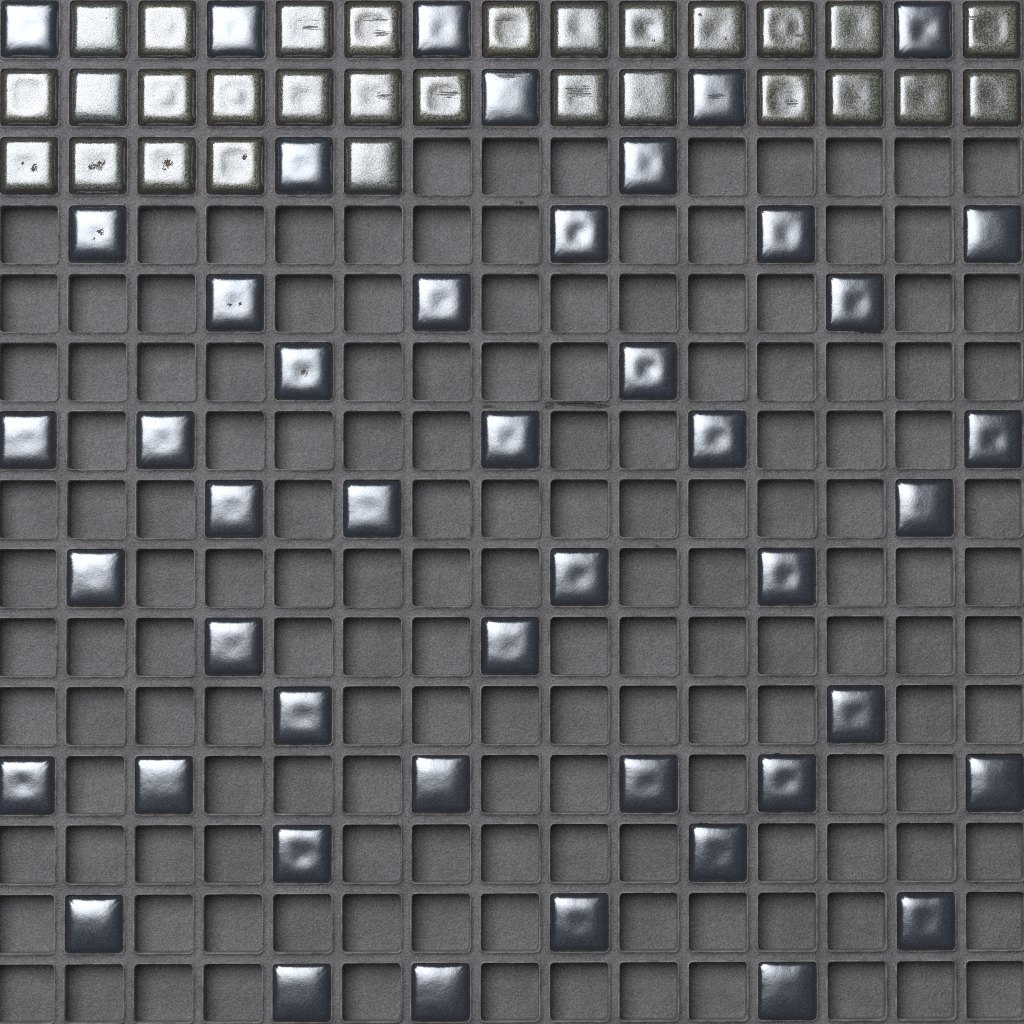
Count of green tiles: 29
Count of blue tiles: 46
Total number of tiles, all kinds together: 75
